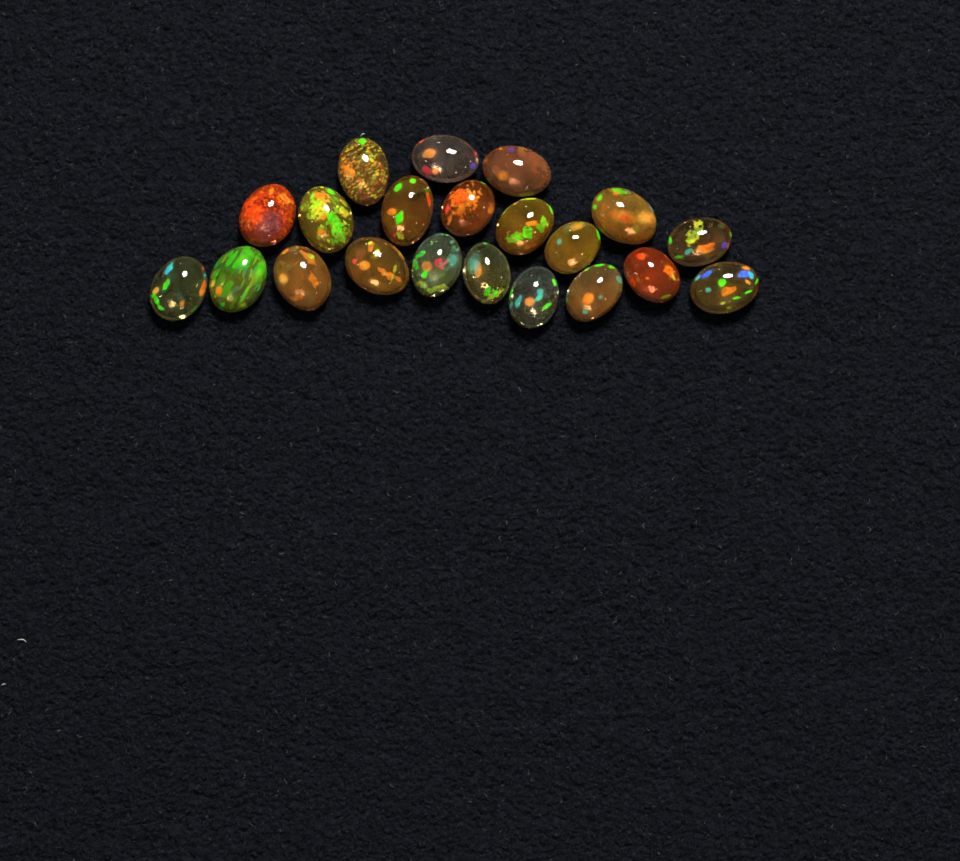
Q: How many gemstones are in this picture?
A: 21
